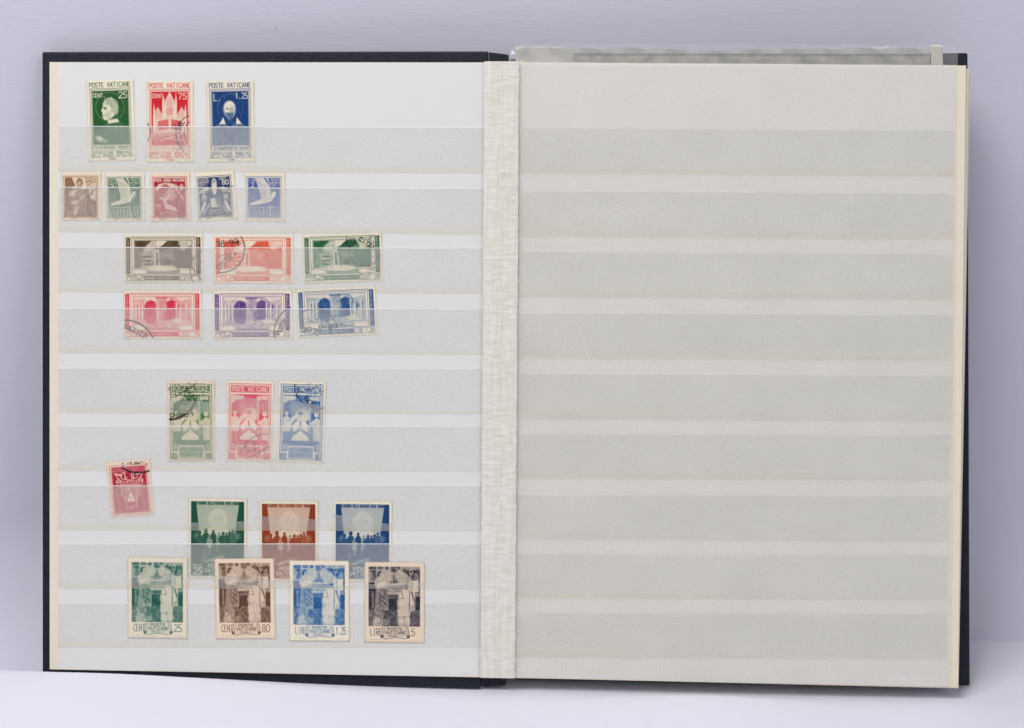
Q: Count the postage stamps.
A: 25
